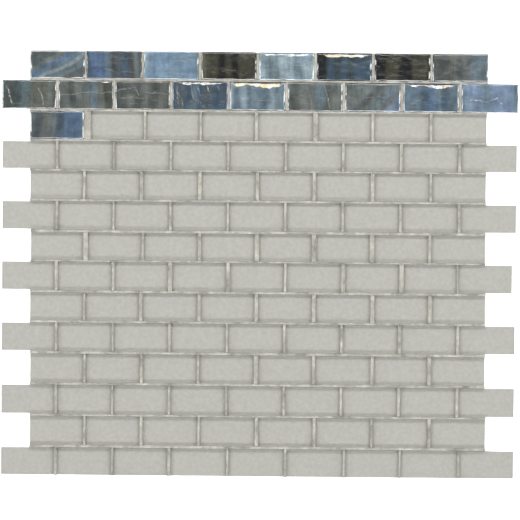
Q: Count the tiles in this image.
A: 18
